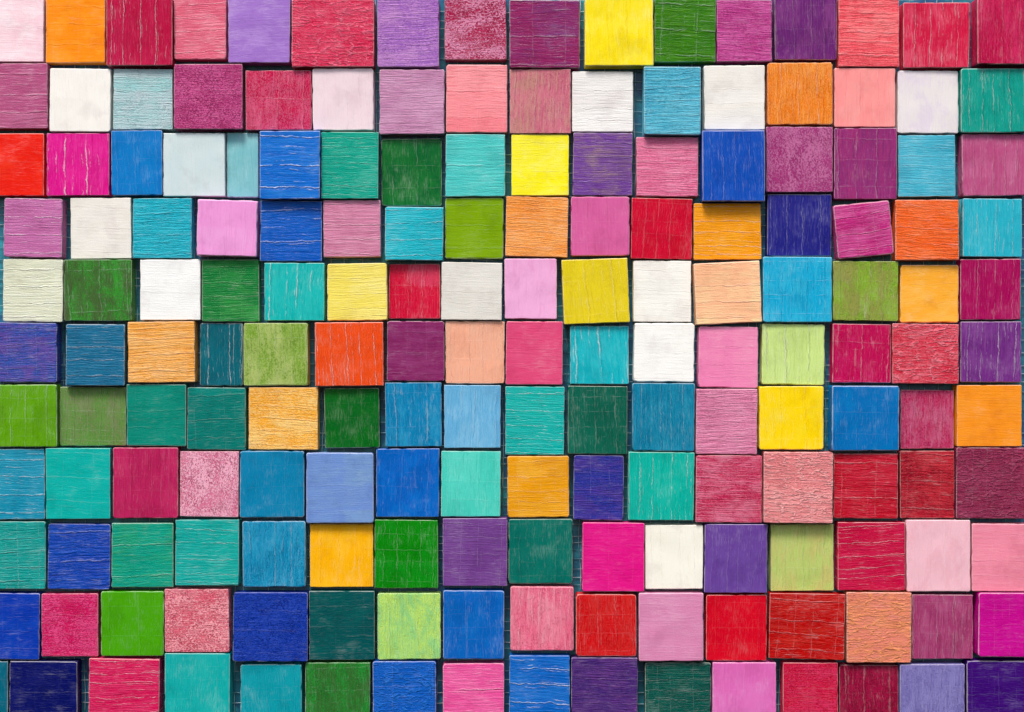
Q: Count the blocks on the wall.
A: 177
